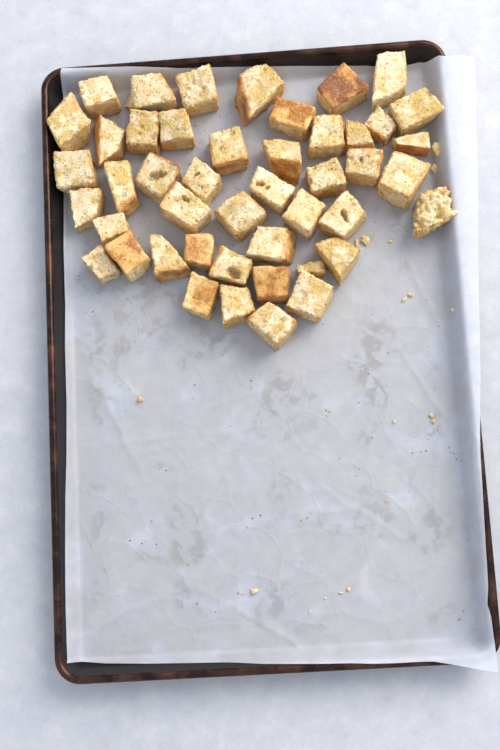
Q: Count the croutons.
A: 46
